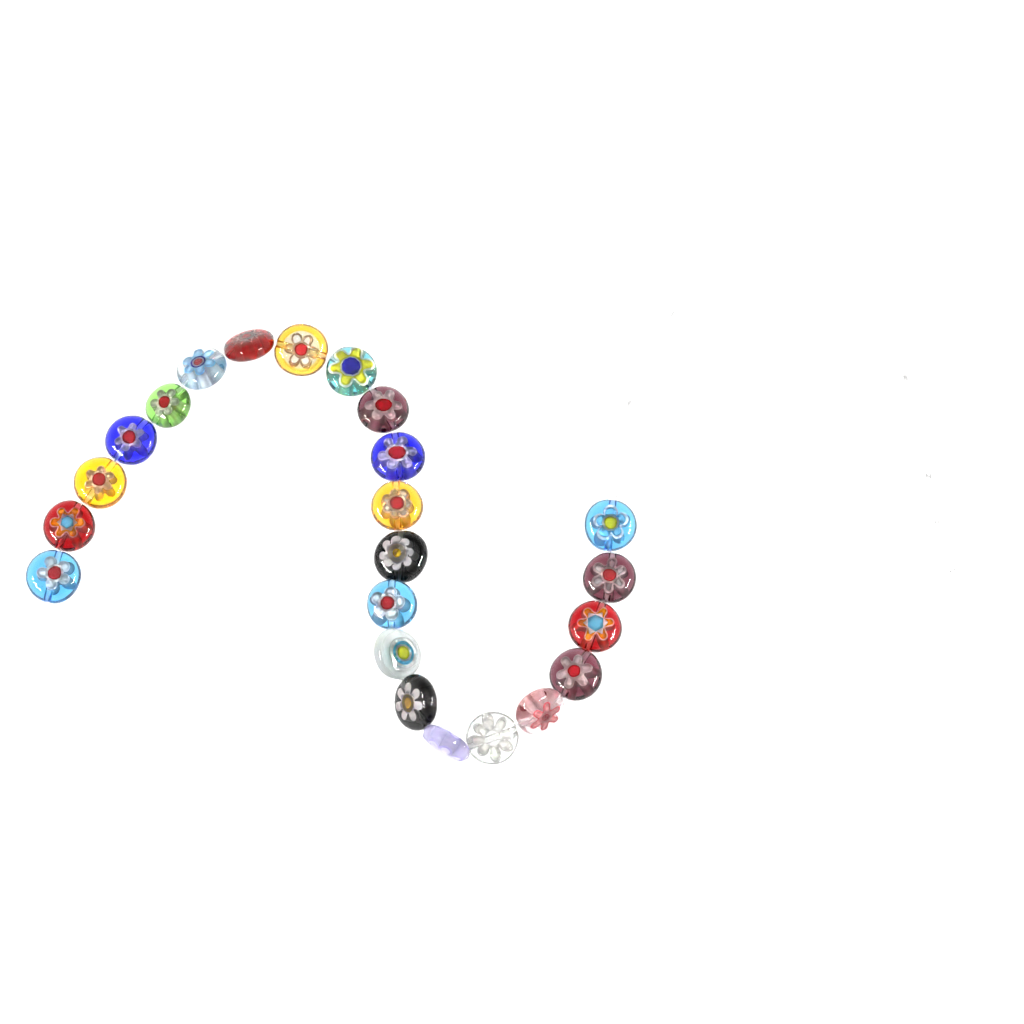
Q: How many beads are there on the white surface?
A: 23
